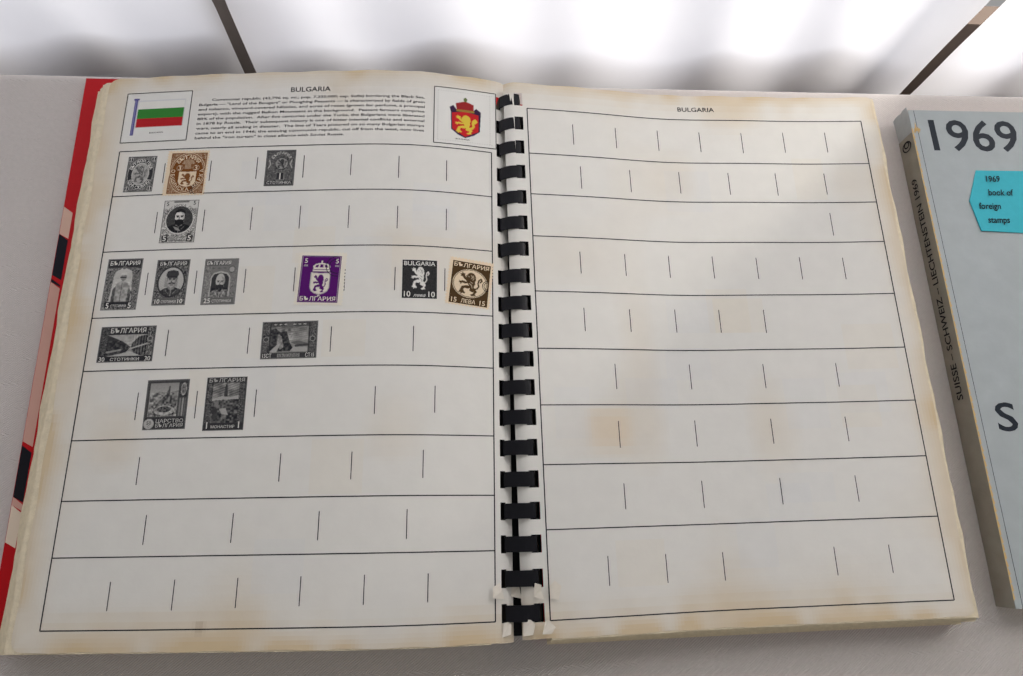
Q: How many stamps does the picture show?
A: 14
